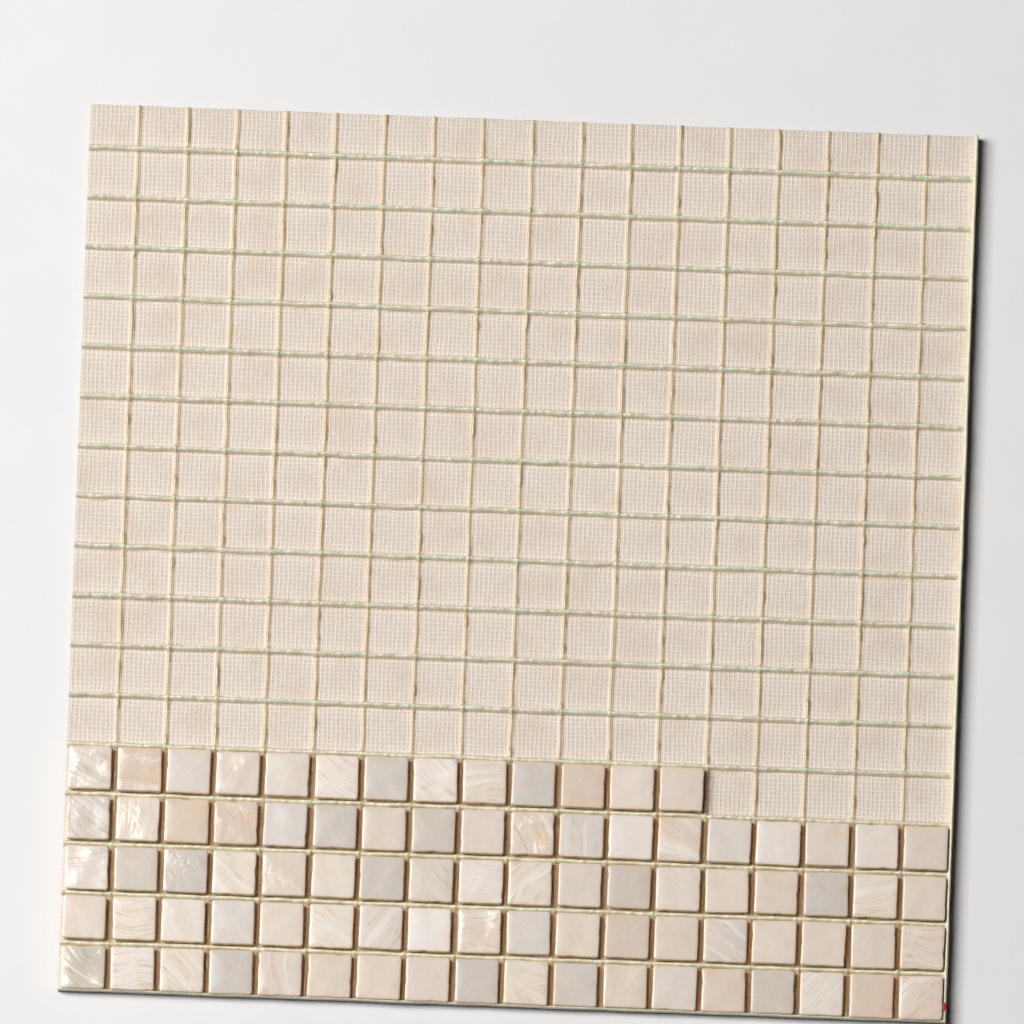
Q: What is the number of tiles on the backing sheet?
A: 85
